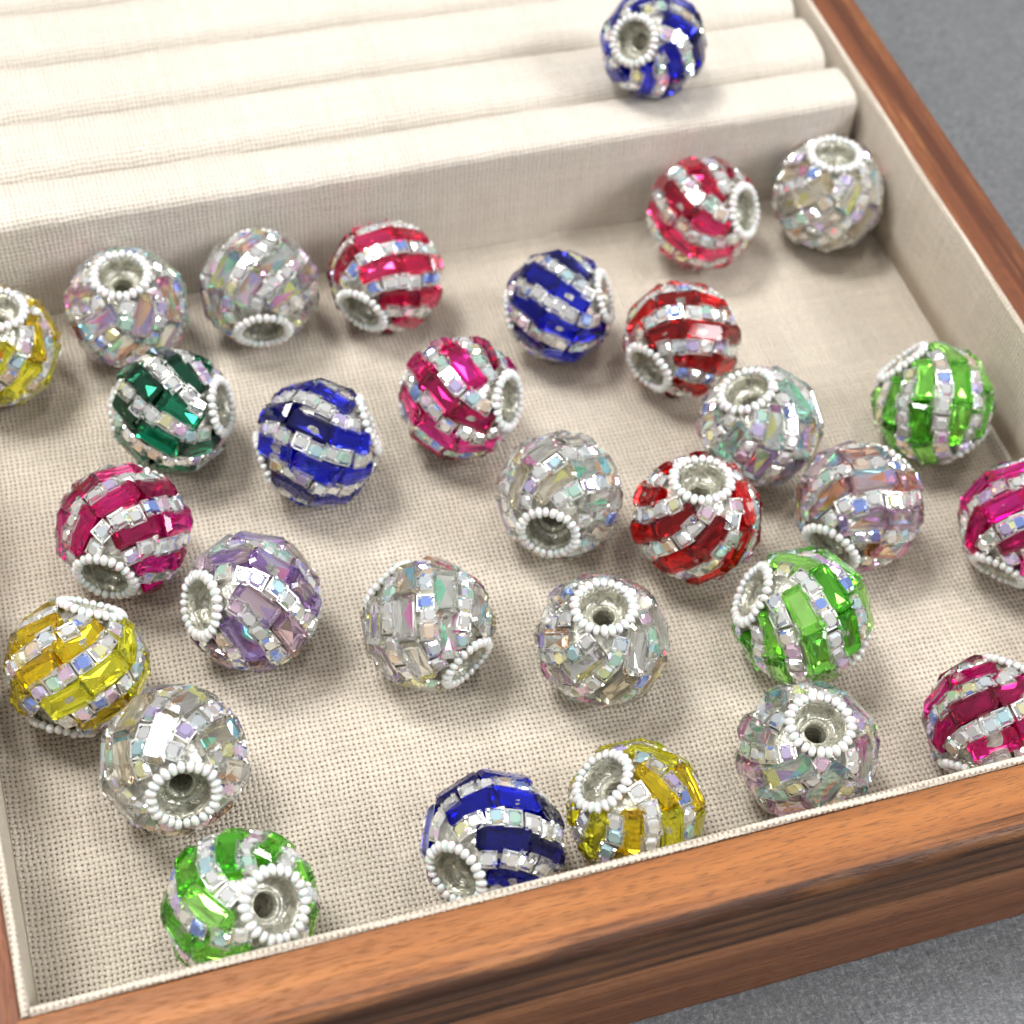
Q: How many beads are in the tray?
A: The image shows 30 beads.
